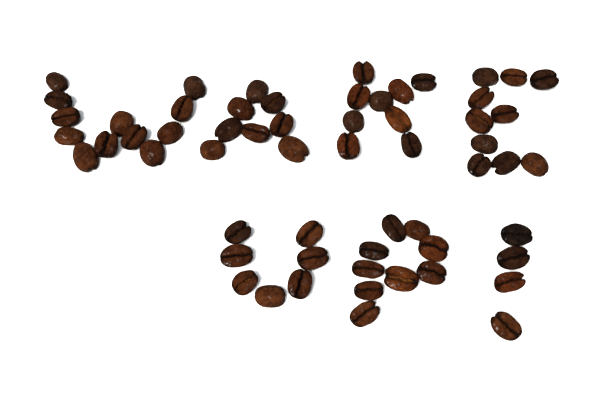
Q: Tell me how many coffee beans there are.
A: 59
